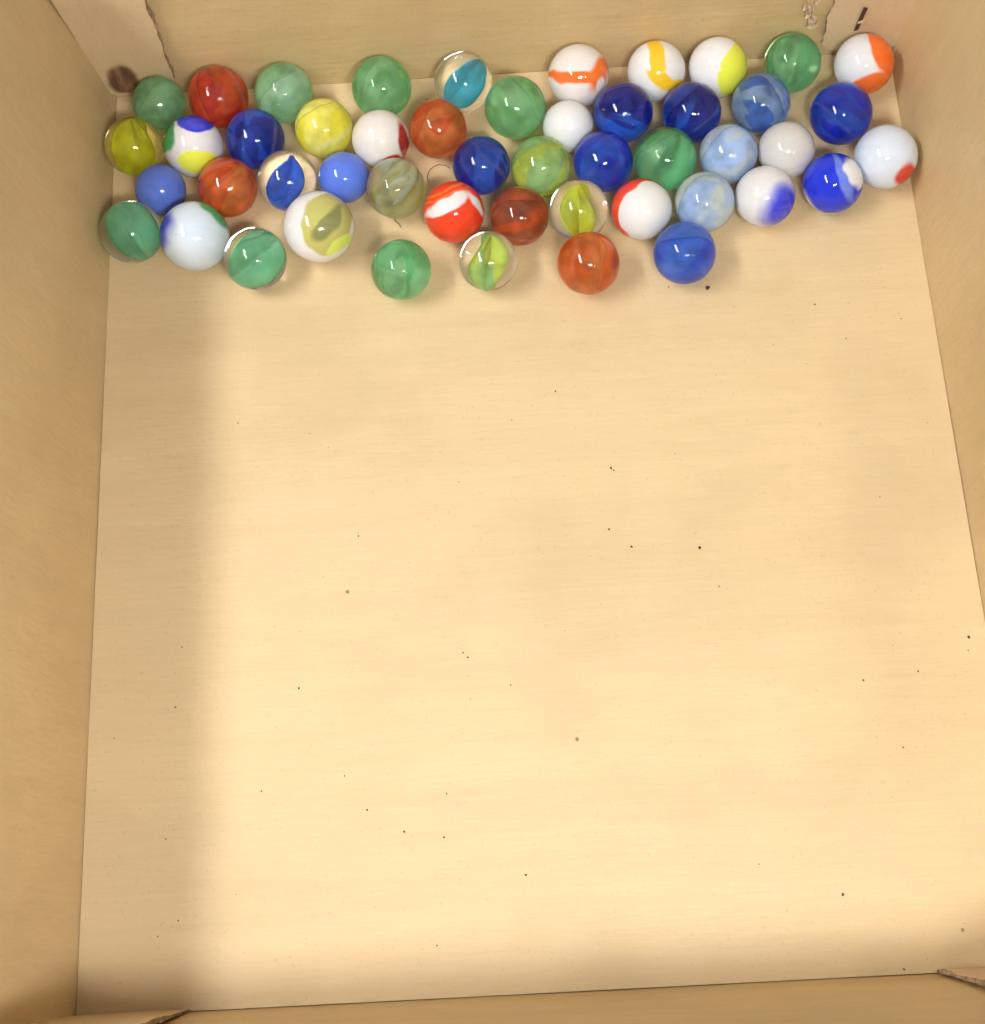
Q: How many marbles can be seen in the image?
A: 49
